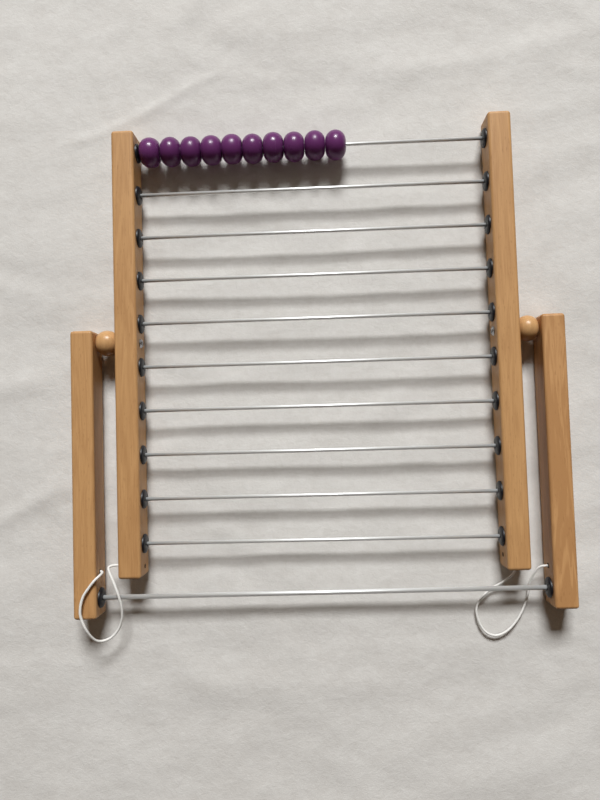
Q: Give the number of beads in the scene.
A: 10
